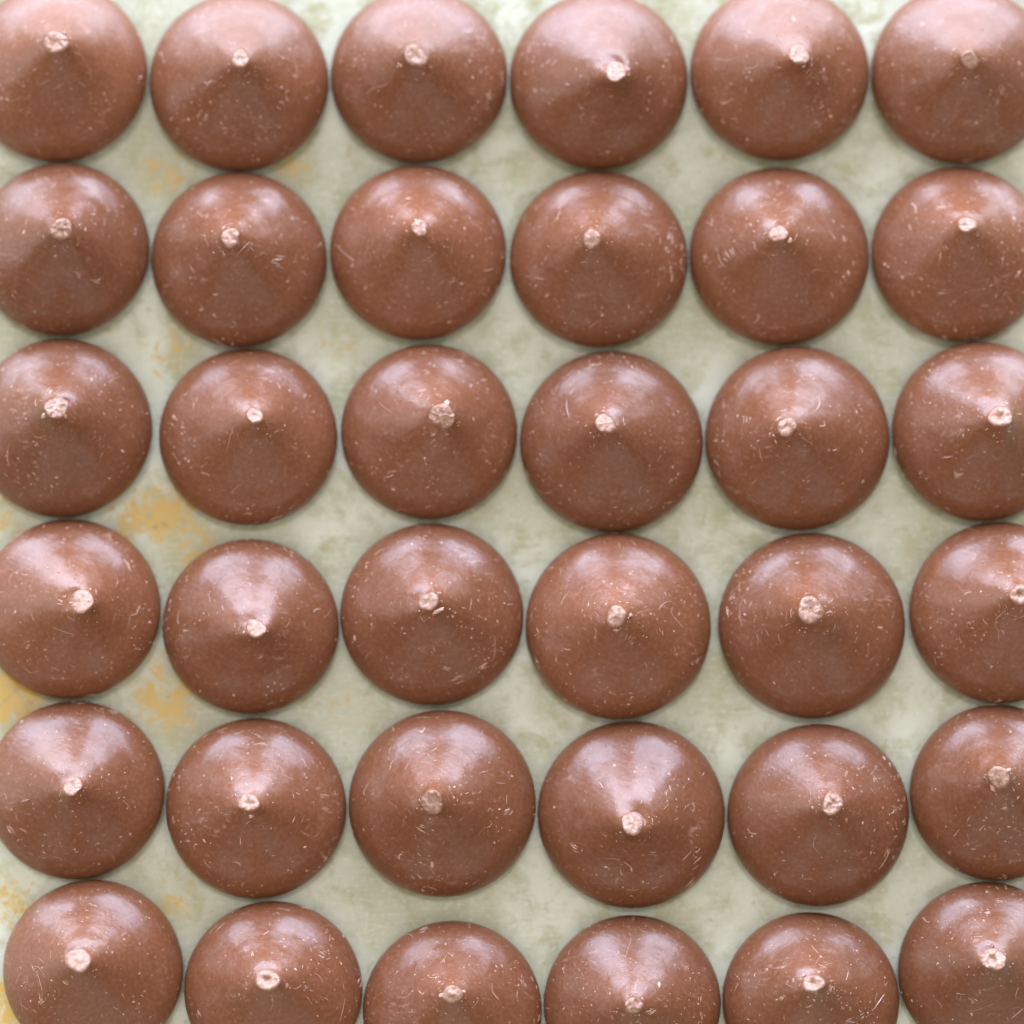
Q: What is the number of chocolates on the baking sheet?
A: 36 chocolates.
